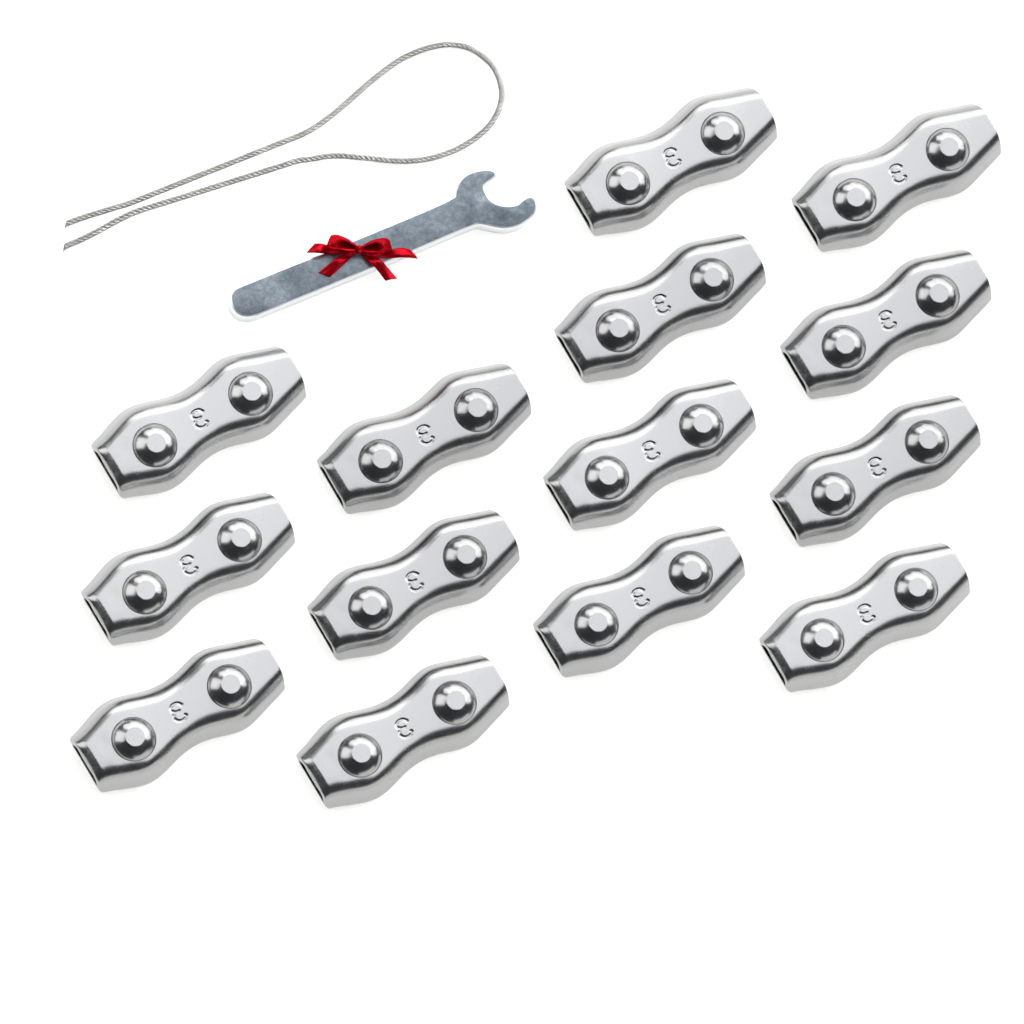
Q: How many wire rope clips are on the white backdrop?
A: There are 14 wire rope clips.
